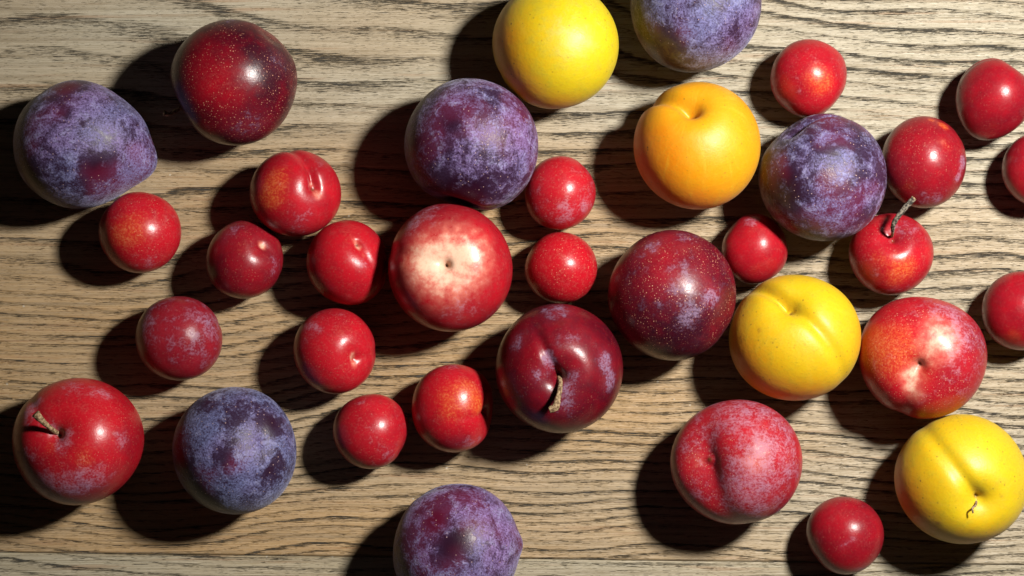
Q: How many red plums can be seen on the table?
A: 25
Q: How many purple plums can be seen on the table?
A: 6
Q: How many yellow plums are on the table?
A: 4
